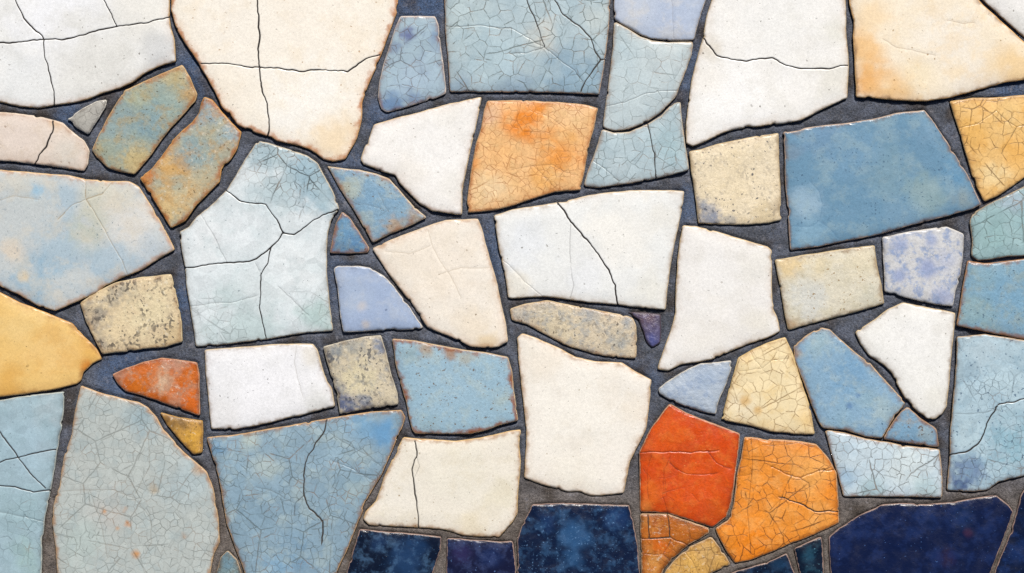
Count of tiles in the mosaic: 64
